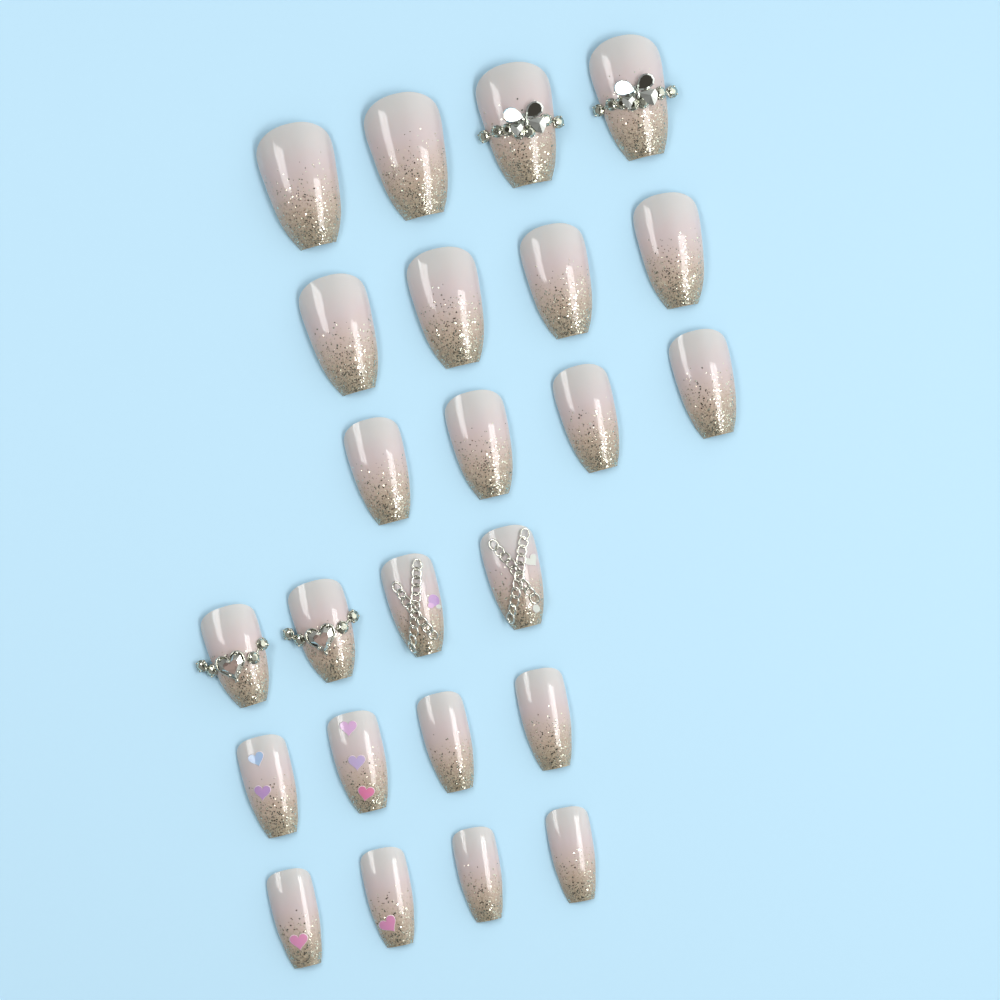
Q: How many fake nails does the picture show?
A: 24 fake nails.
